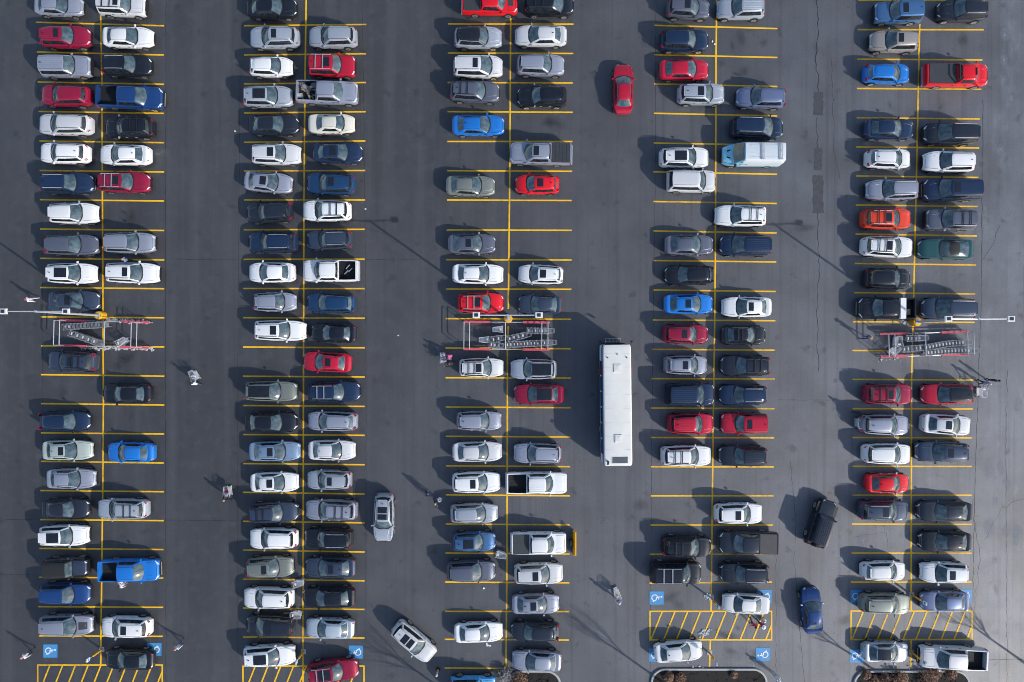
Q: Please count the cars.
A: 173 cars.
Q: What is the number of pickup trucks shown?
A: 12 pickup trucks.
